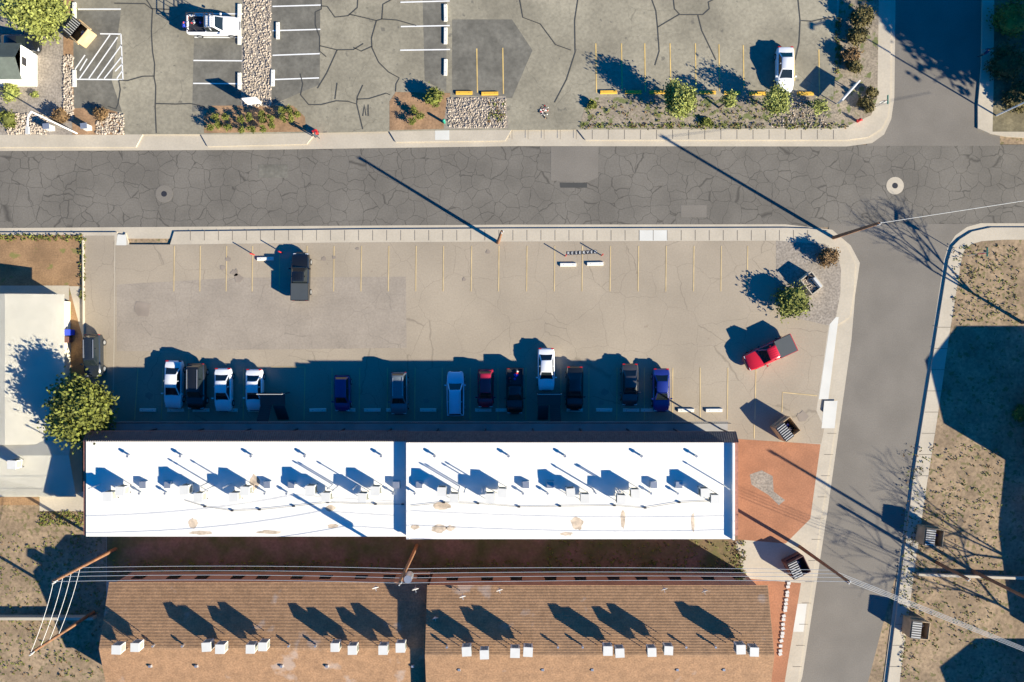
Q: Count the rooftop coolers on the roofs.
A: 41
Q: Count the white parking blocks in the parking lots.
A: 31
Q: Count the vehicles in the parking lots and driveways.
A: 19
